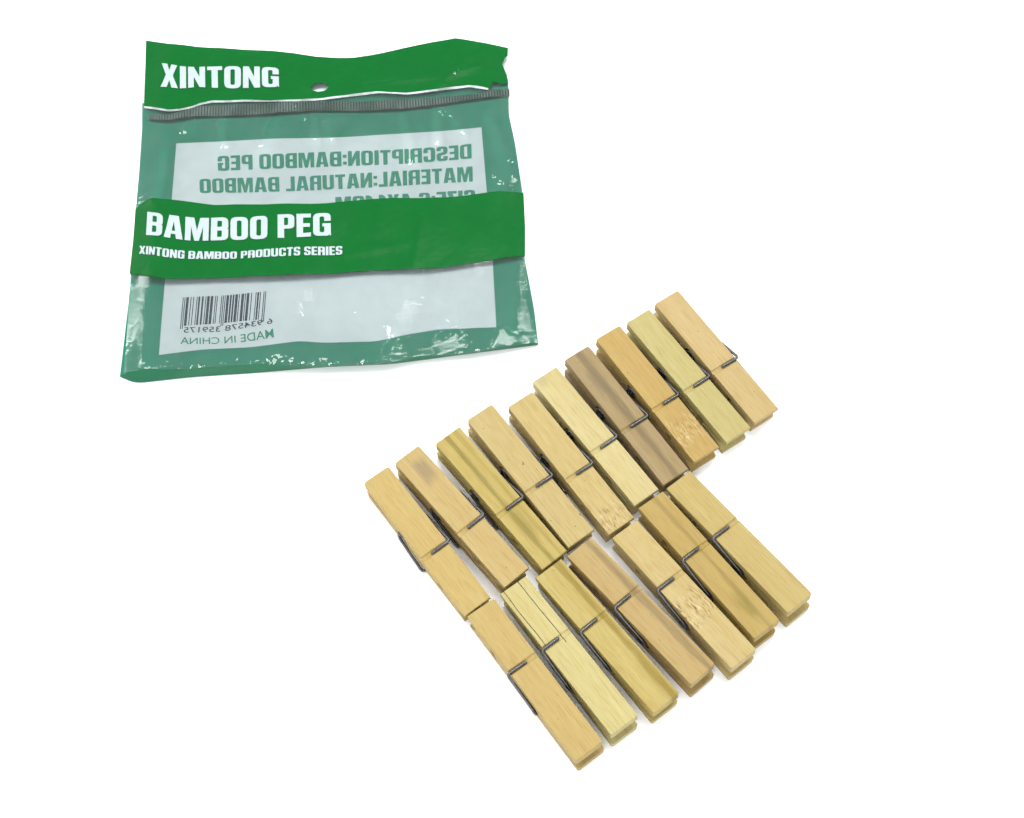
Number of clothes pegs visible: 17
